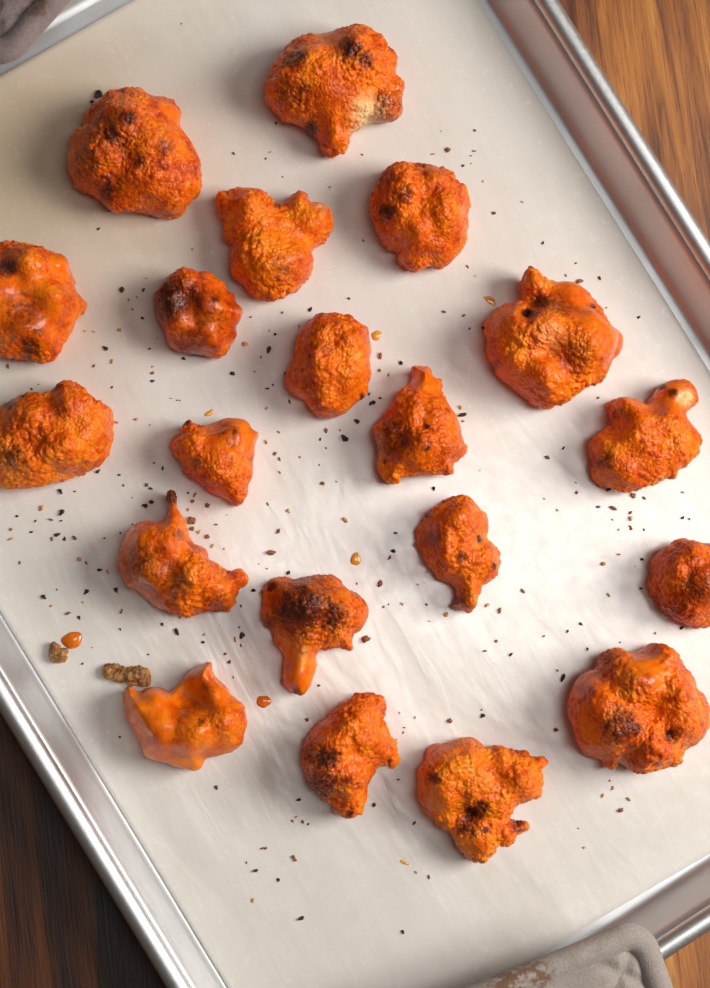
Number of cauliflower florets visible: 20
